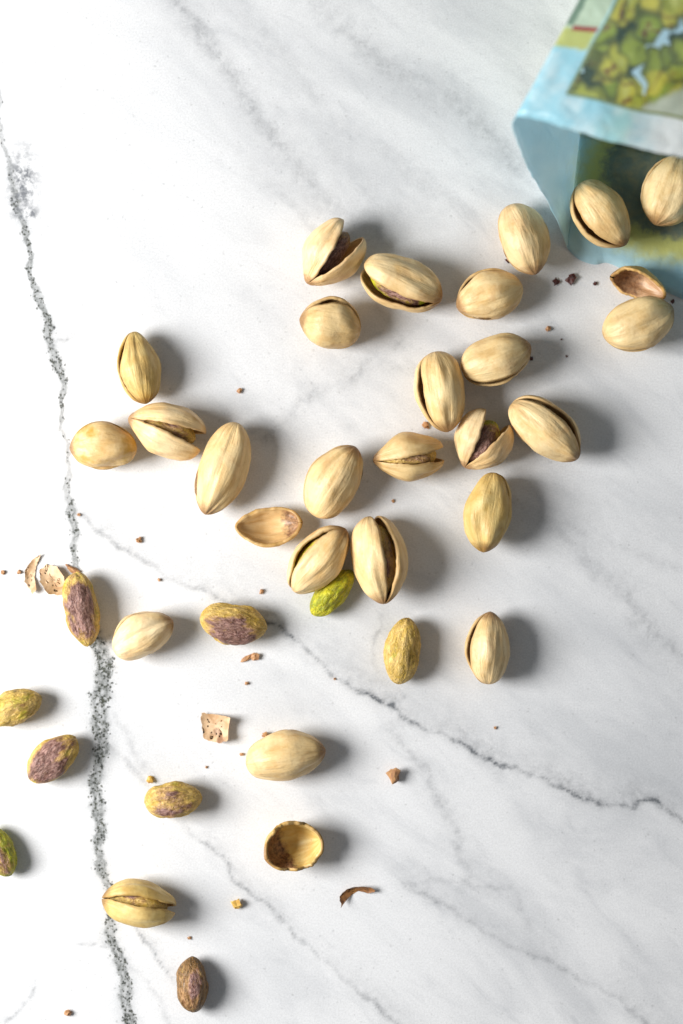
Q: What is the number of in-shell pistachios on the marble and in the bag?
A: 25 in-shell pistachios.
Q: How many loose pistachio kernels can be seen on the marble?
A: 9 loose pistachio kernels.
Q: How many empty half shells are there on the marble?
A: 3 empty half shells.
